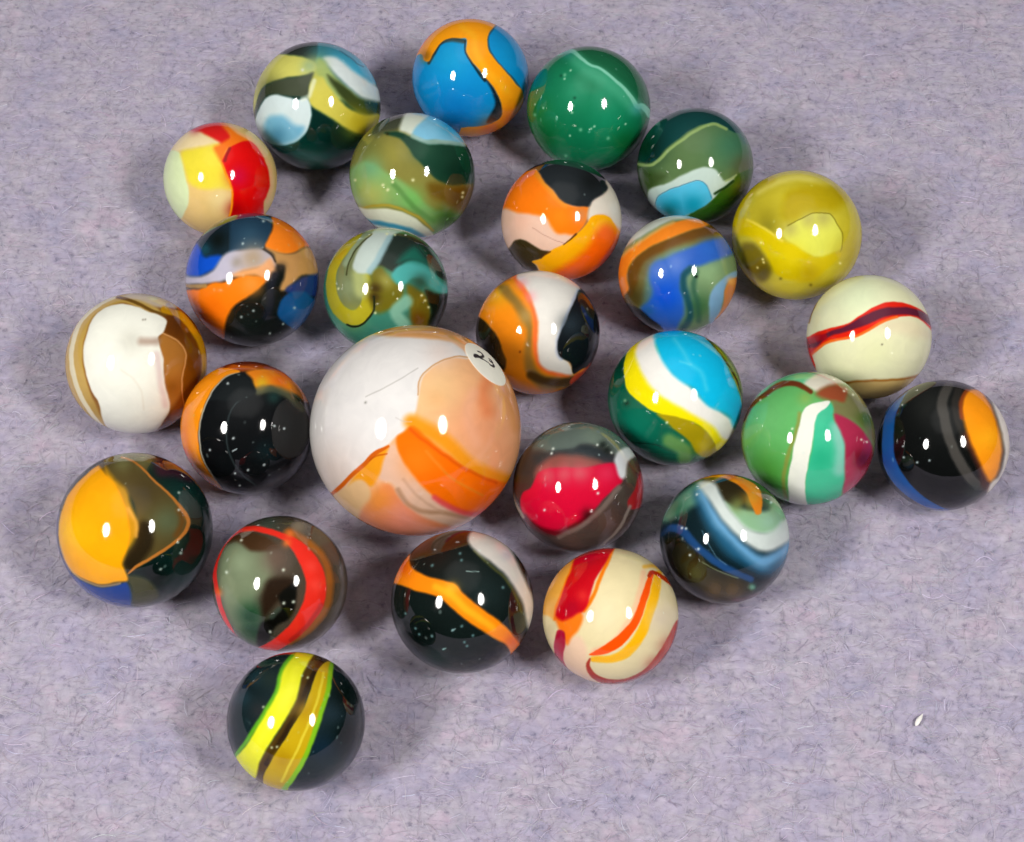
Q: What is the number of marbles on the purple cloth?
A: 26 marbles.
